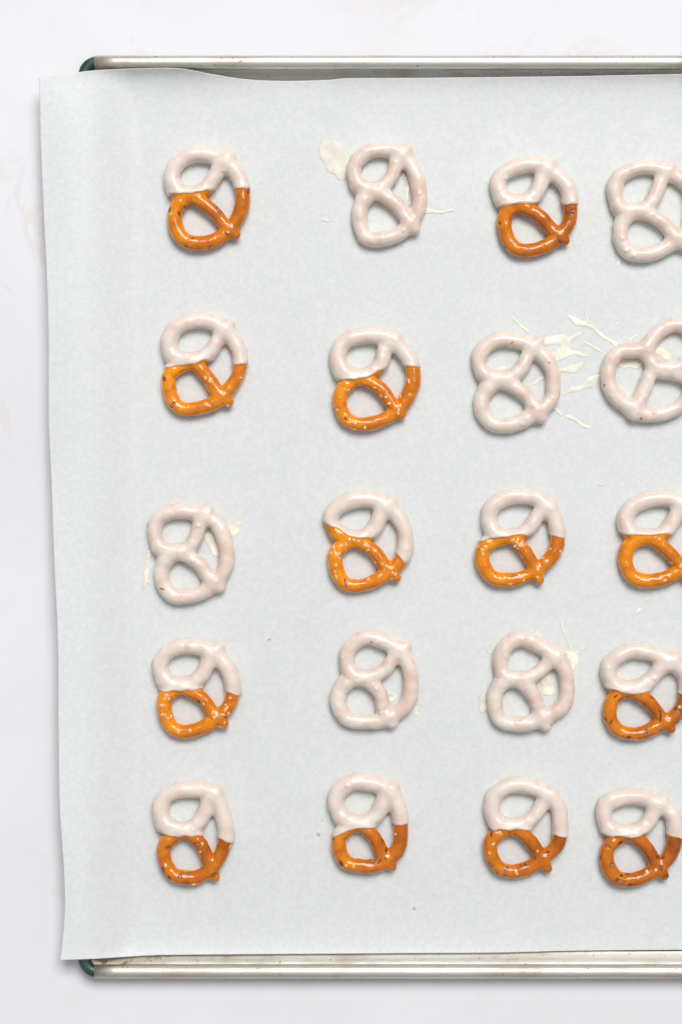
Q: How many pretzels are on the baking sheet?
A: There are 20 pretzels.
